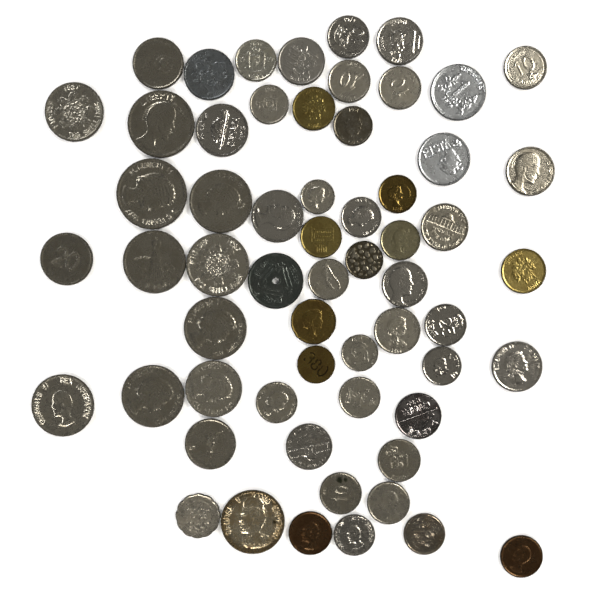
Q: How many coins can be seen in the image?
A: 60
